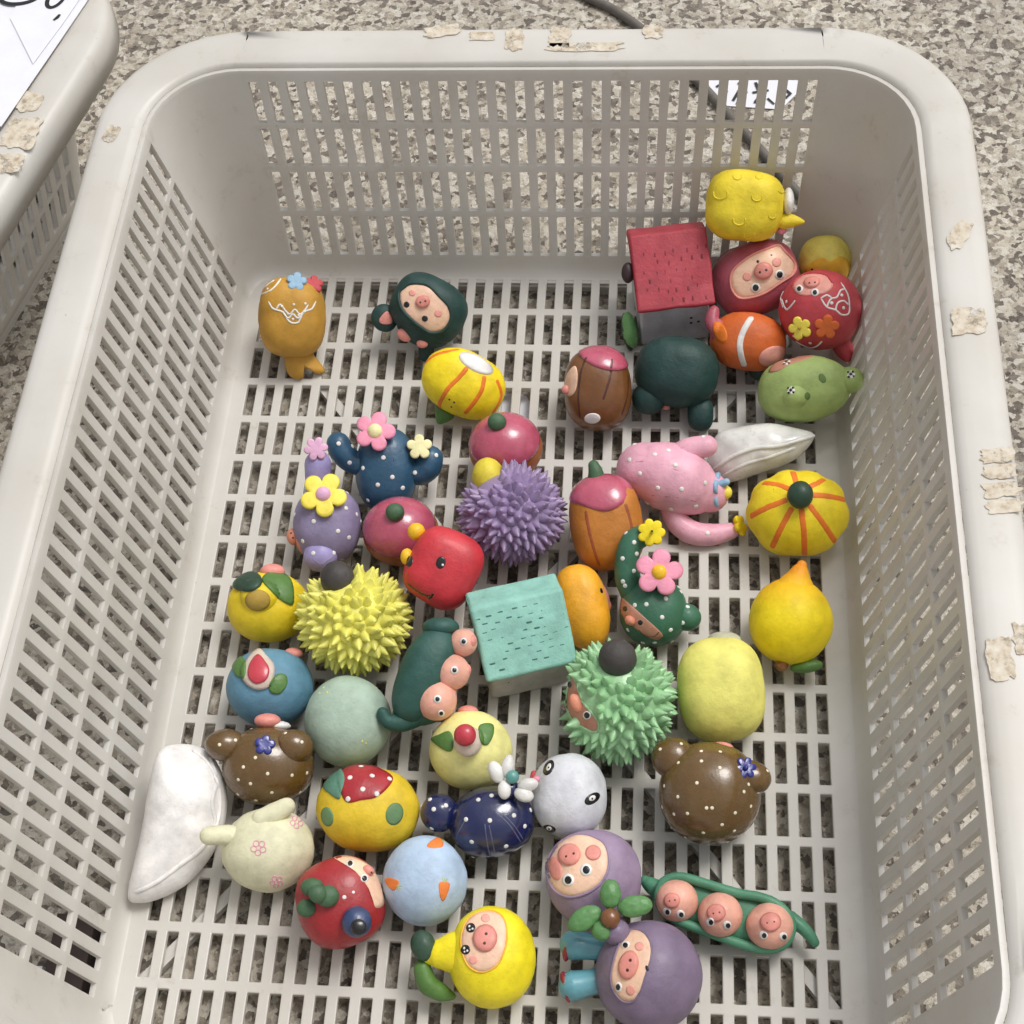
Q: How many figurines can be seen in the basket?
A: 47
